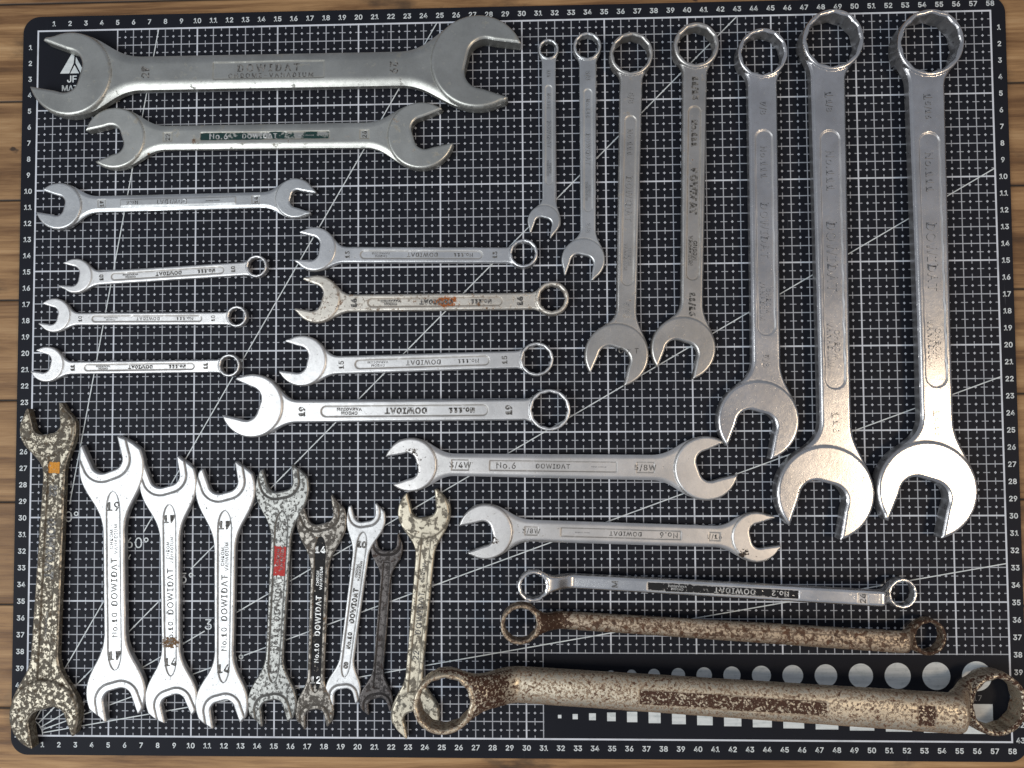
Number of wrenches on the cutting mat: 31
